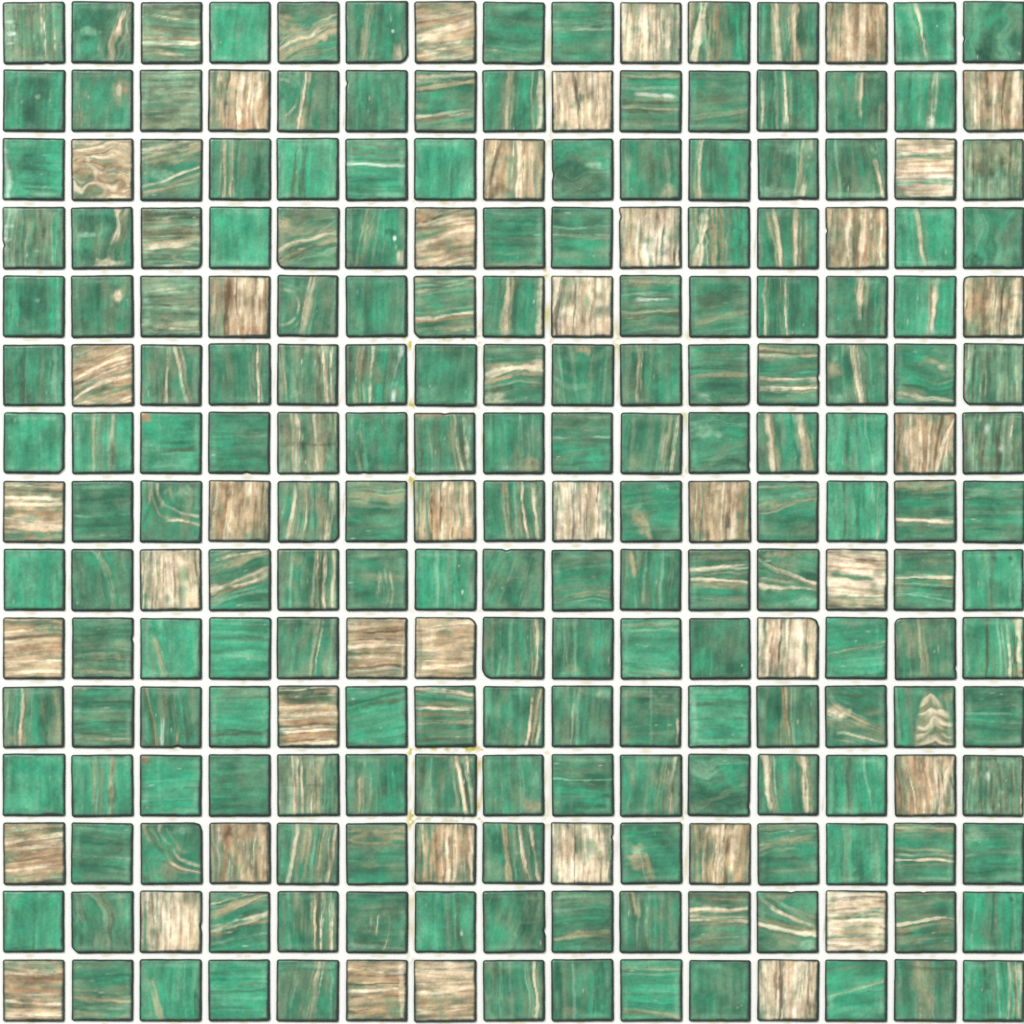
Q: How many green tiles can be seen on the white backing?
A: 184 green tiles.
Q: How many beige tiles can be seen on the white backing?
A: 41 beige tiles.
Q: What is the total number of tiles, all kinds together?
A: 225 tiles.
